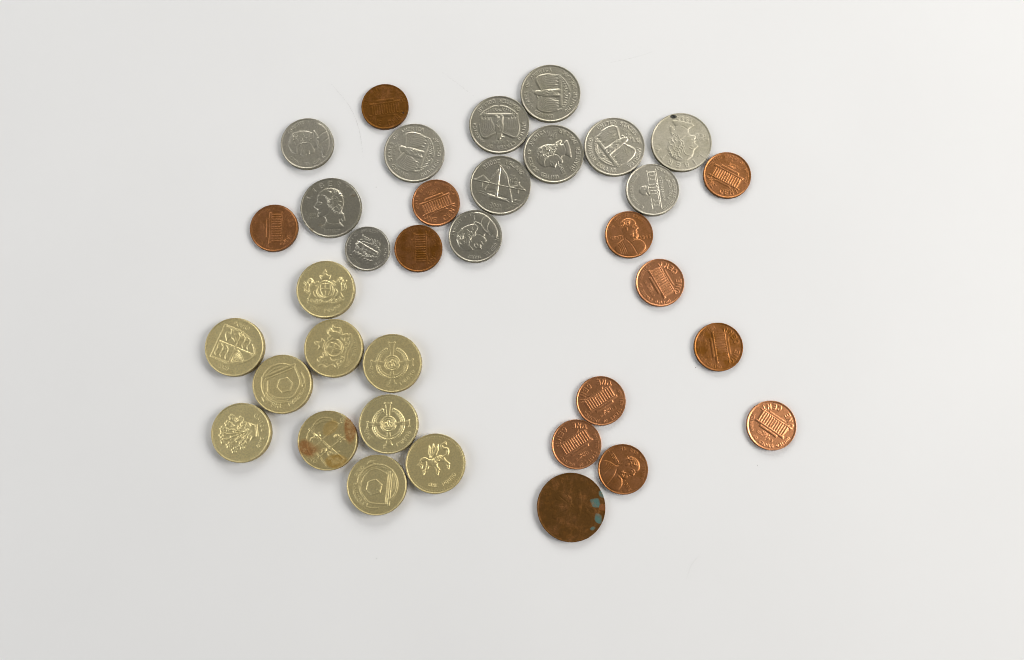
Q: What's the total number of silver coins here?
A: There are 12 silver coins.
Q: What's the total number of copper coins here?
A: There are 13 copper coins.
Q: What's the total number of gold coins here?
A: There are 10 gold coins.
